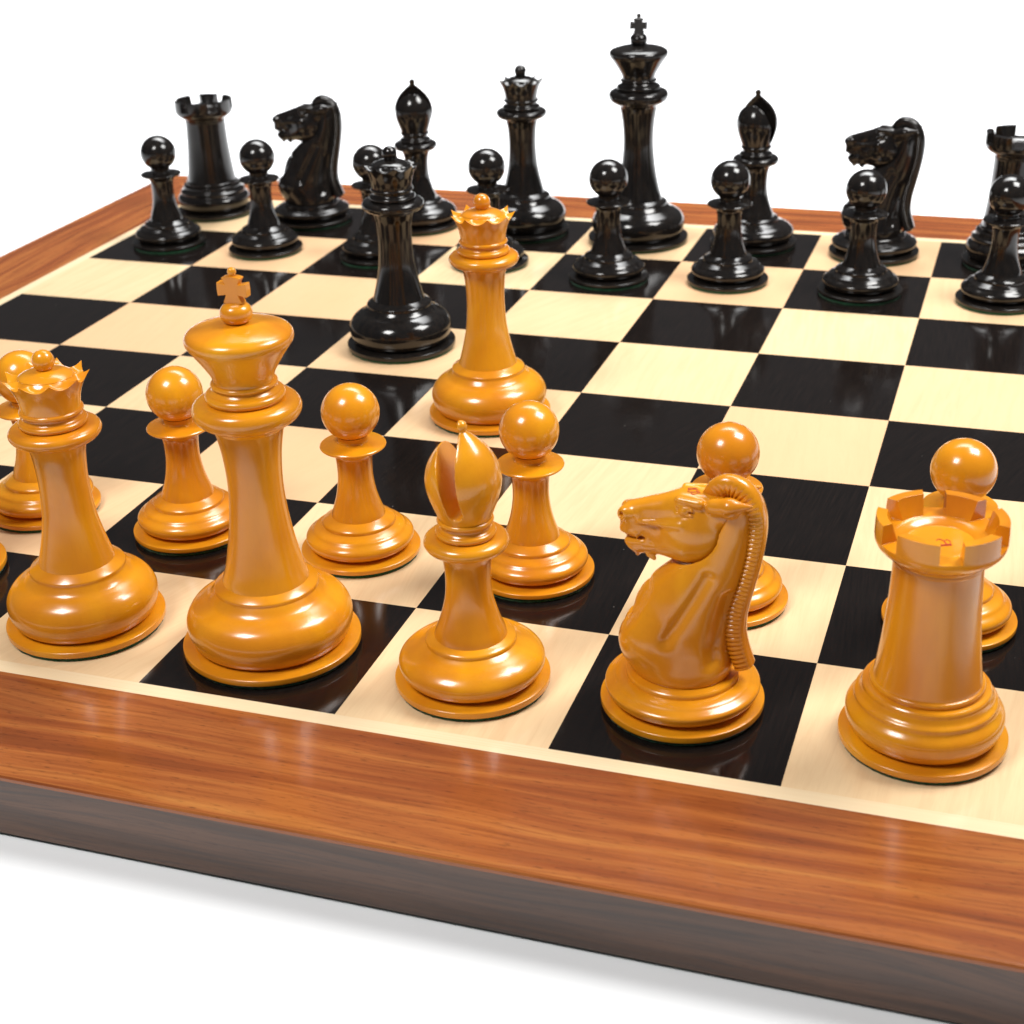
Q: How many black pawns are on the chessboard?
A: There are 8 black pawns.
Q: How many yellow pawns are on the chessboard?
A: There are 6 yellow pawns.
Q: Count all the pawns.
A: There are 14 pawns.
